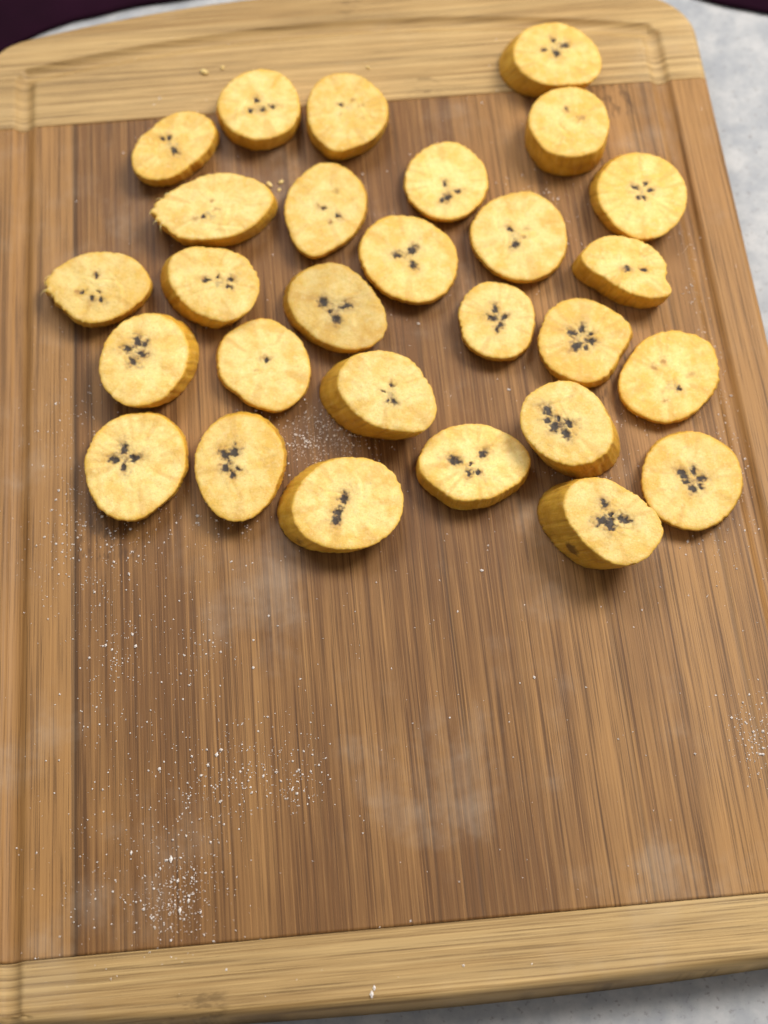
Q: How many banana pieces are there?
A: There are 28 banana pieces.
